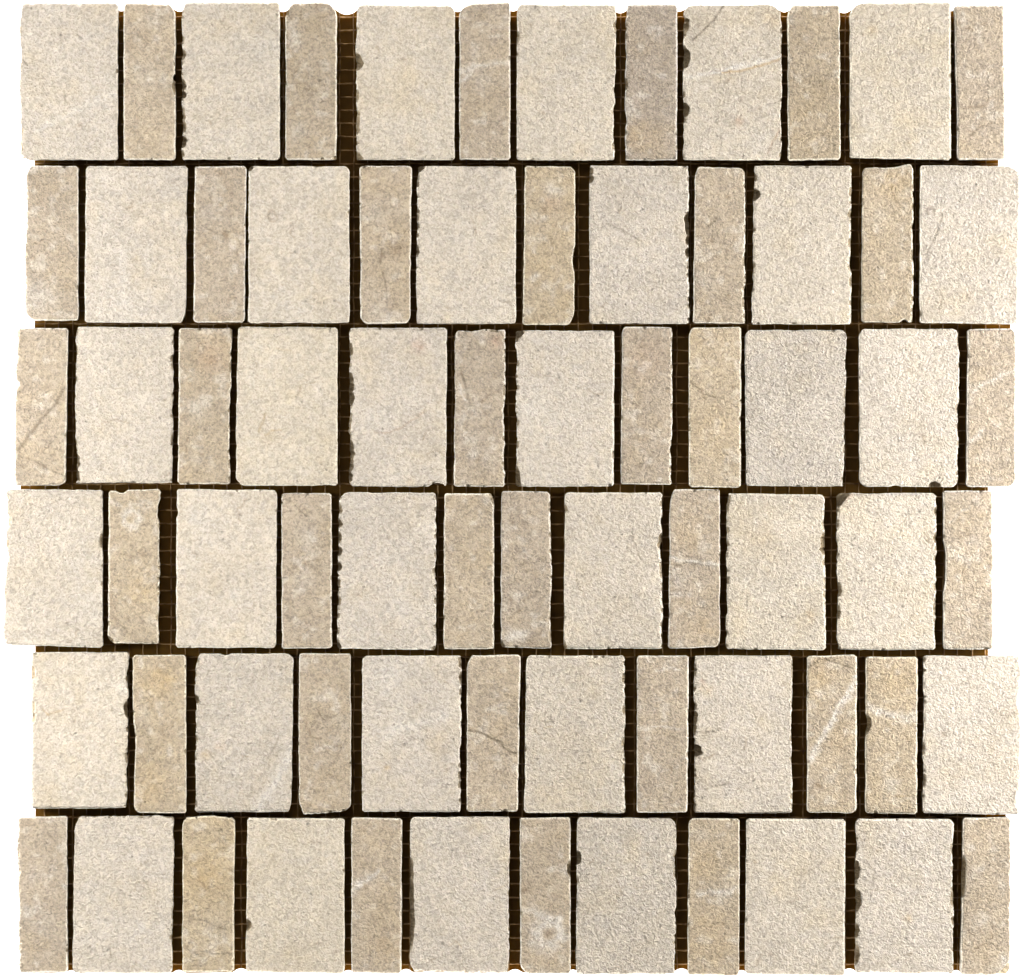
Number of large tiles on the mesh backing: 36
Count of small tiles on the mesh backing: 36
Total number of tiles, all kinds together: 72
